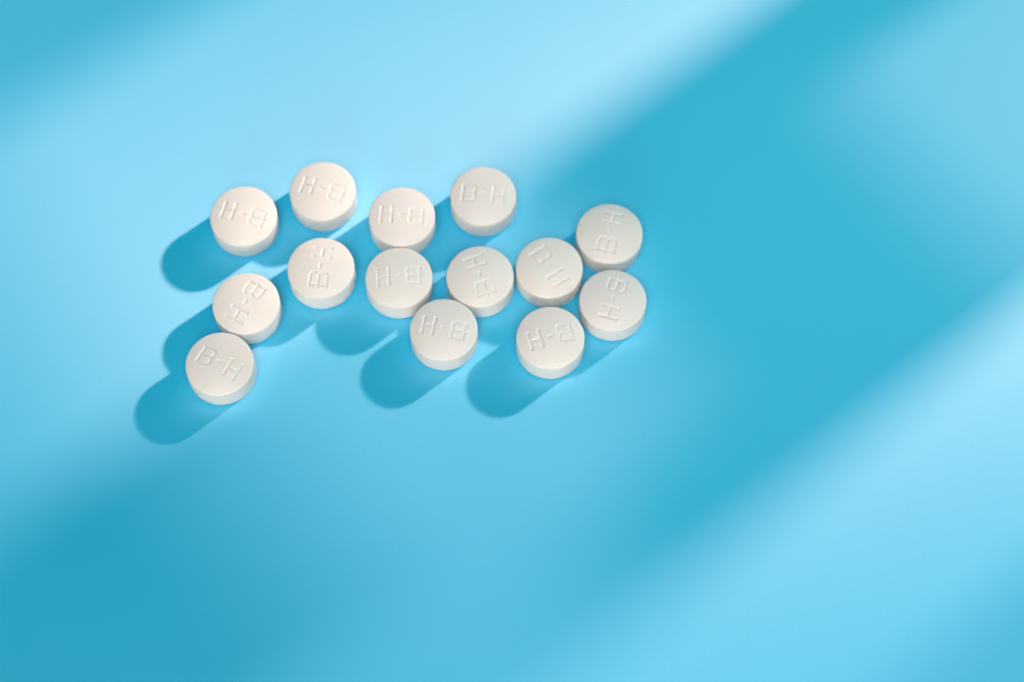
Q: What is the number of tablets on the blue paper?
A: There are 14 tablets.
